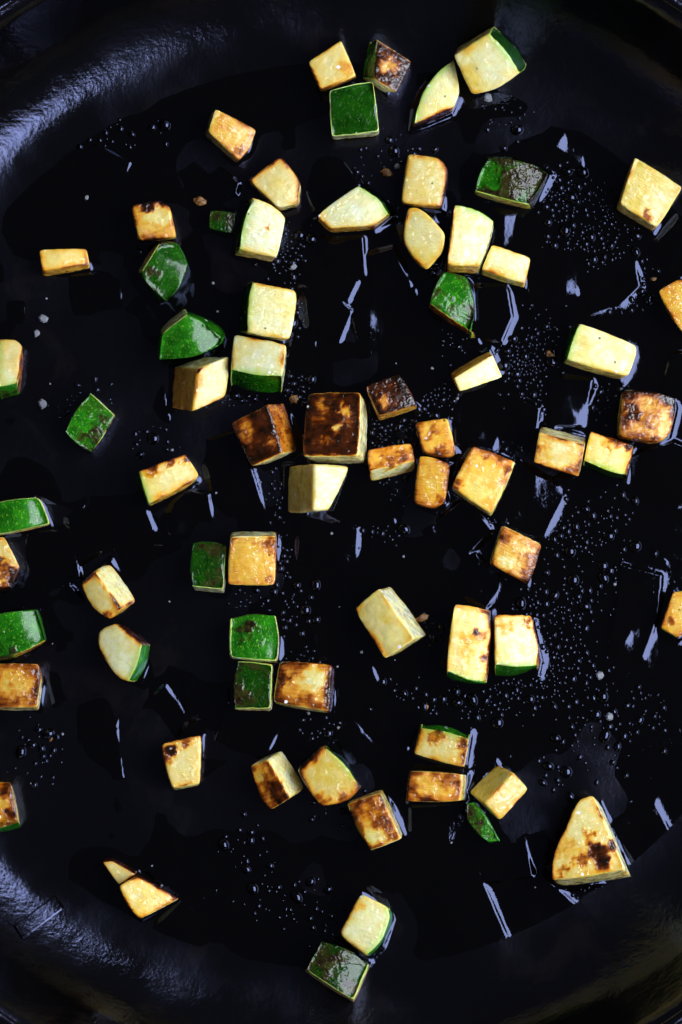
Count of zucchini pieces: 71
